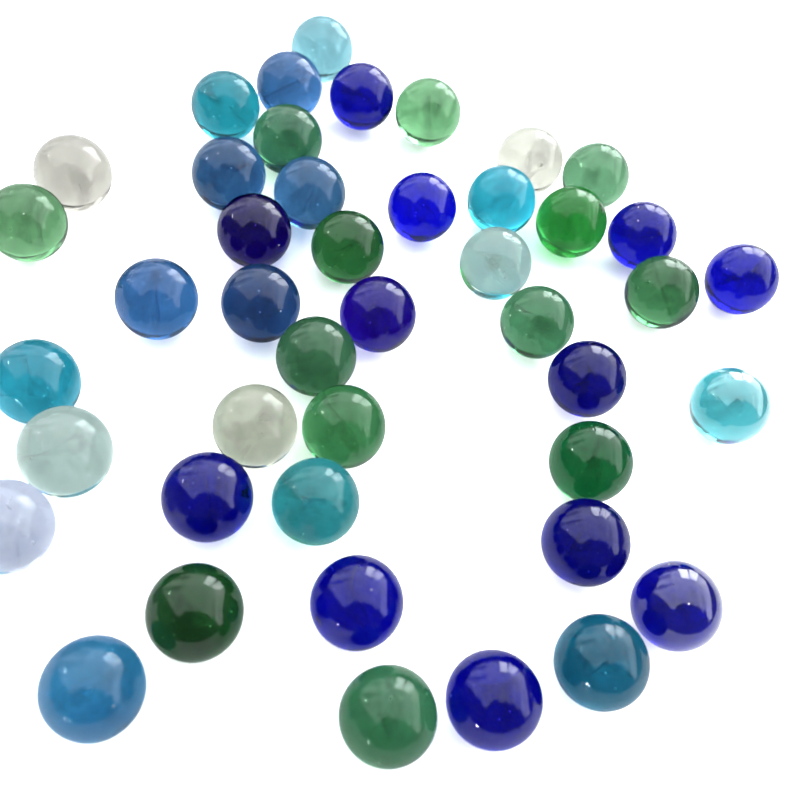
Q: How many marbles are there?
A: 44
